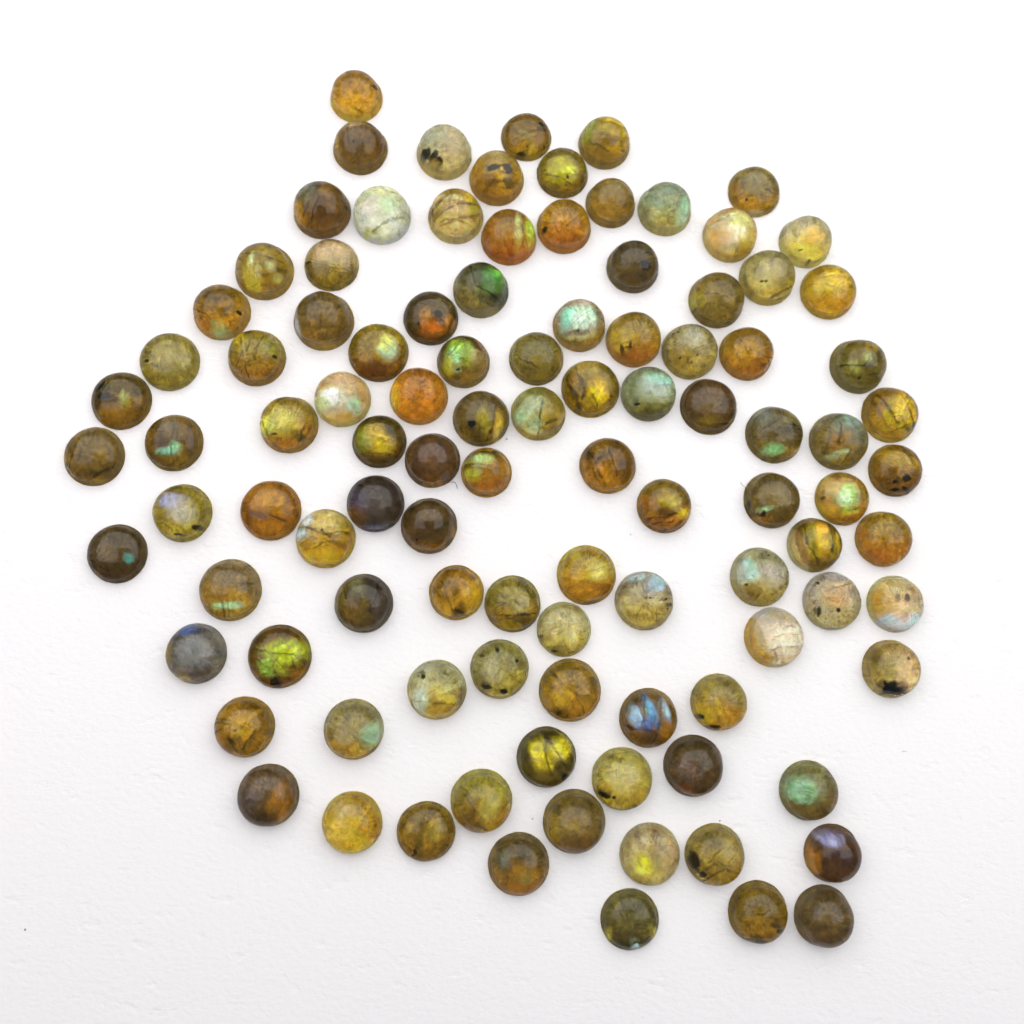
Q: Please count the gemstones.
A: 104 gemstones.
